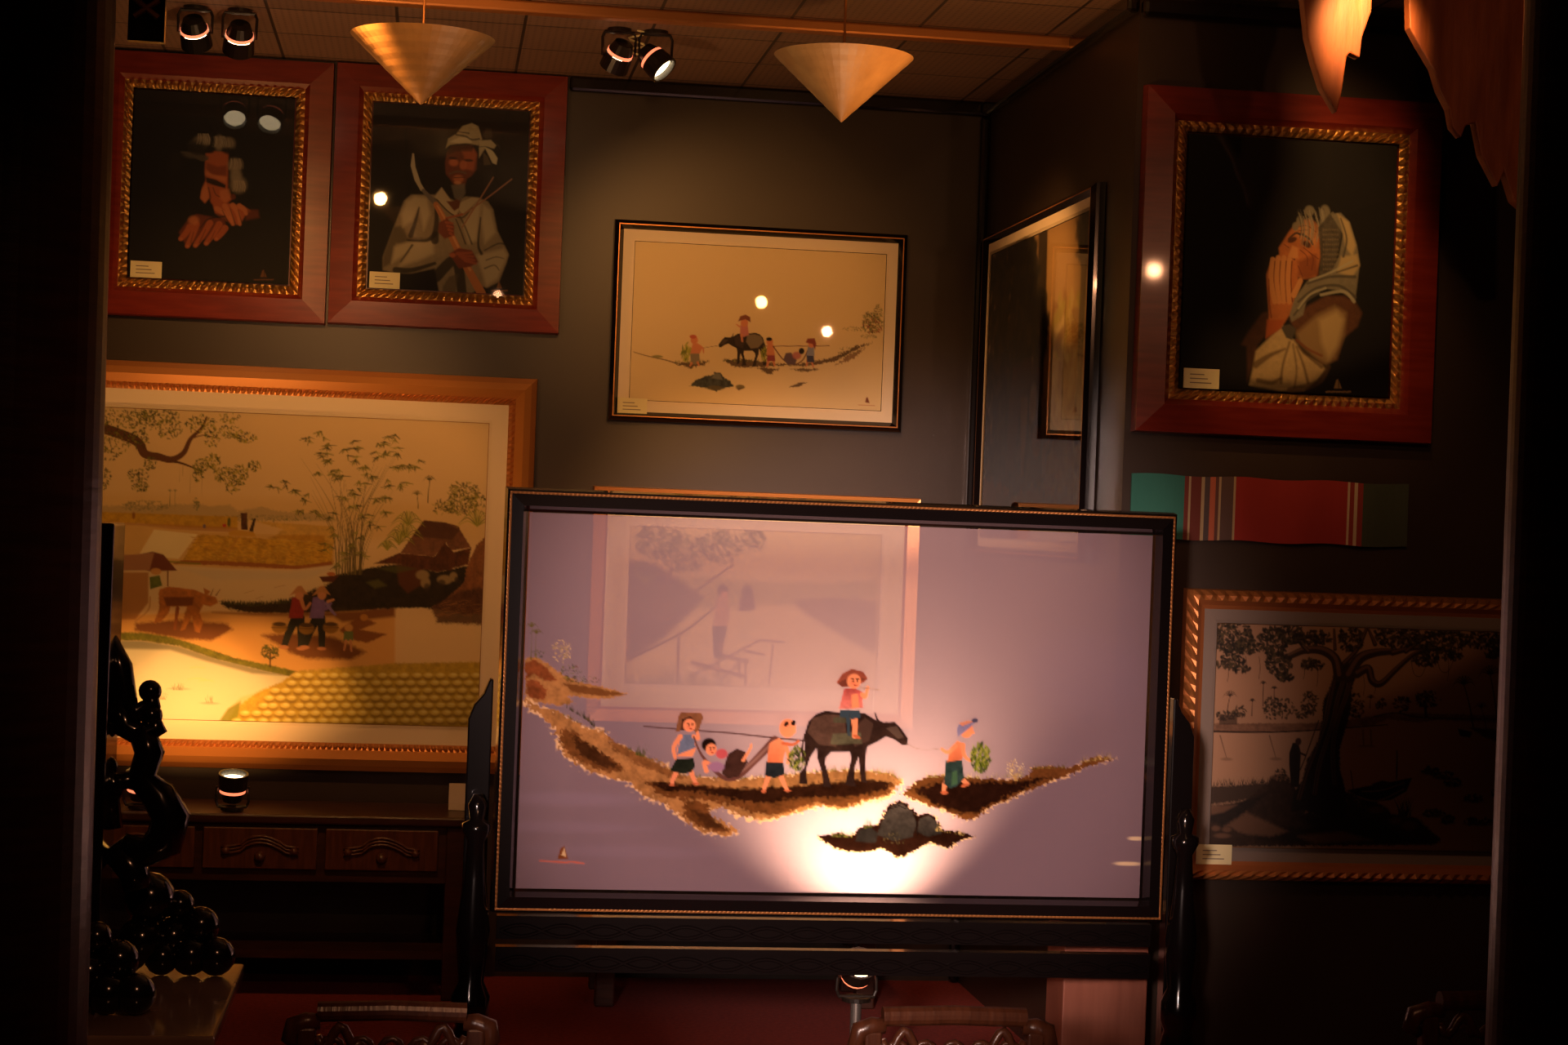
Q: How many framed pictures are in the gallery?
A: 9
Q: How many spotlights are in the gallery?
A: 7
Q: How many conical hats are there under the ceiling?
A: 2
